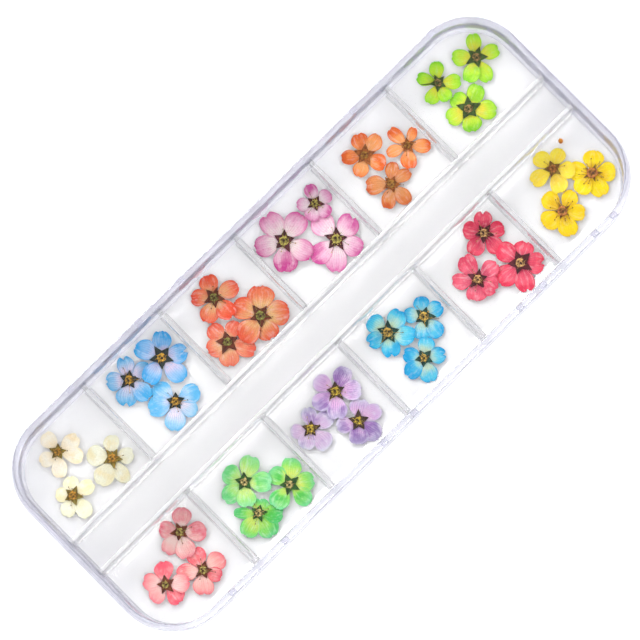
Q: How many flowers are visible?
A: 36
